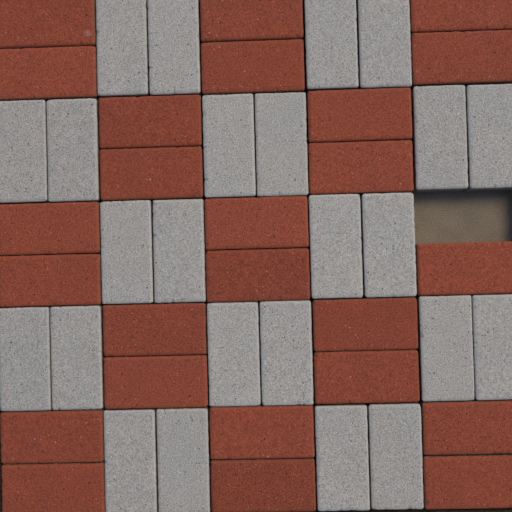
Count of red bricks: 25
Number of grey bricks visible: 24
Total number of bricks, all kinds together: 49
